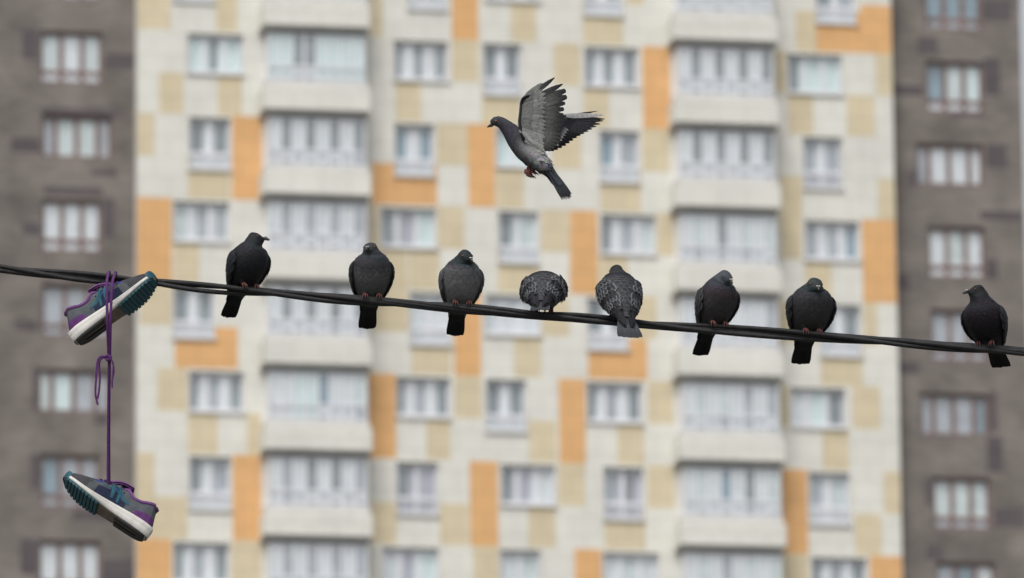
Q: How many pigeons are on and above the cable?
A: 9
